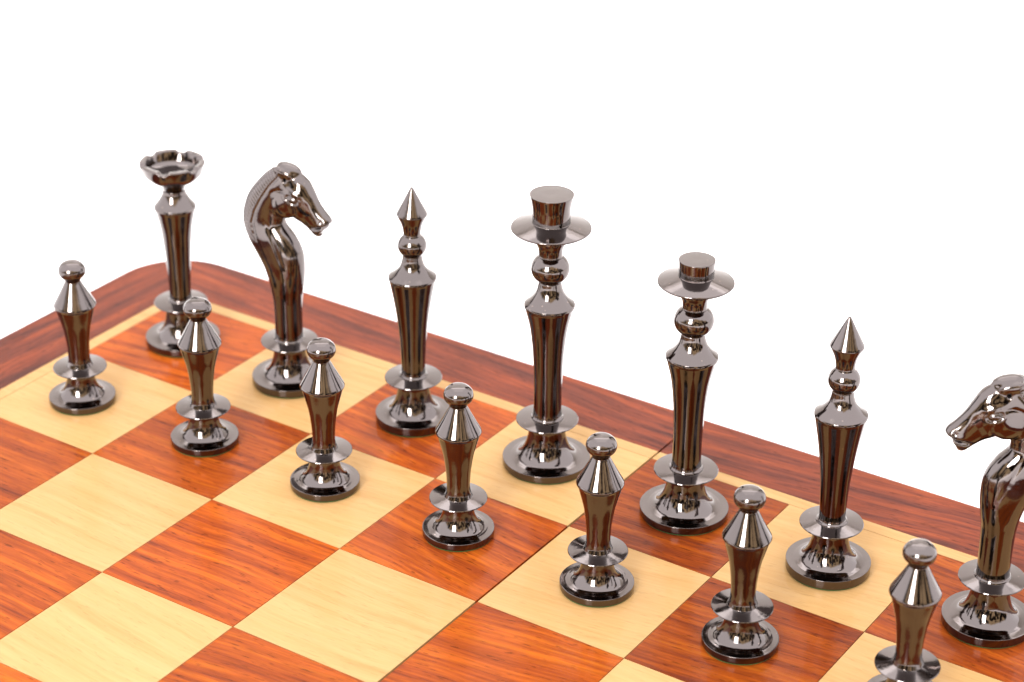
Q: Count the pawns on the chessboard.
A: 7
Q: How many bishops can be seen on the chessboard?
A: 2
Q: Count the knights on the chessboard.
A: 2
